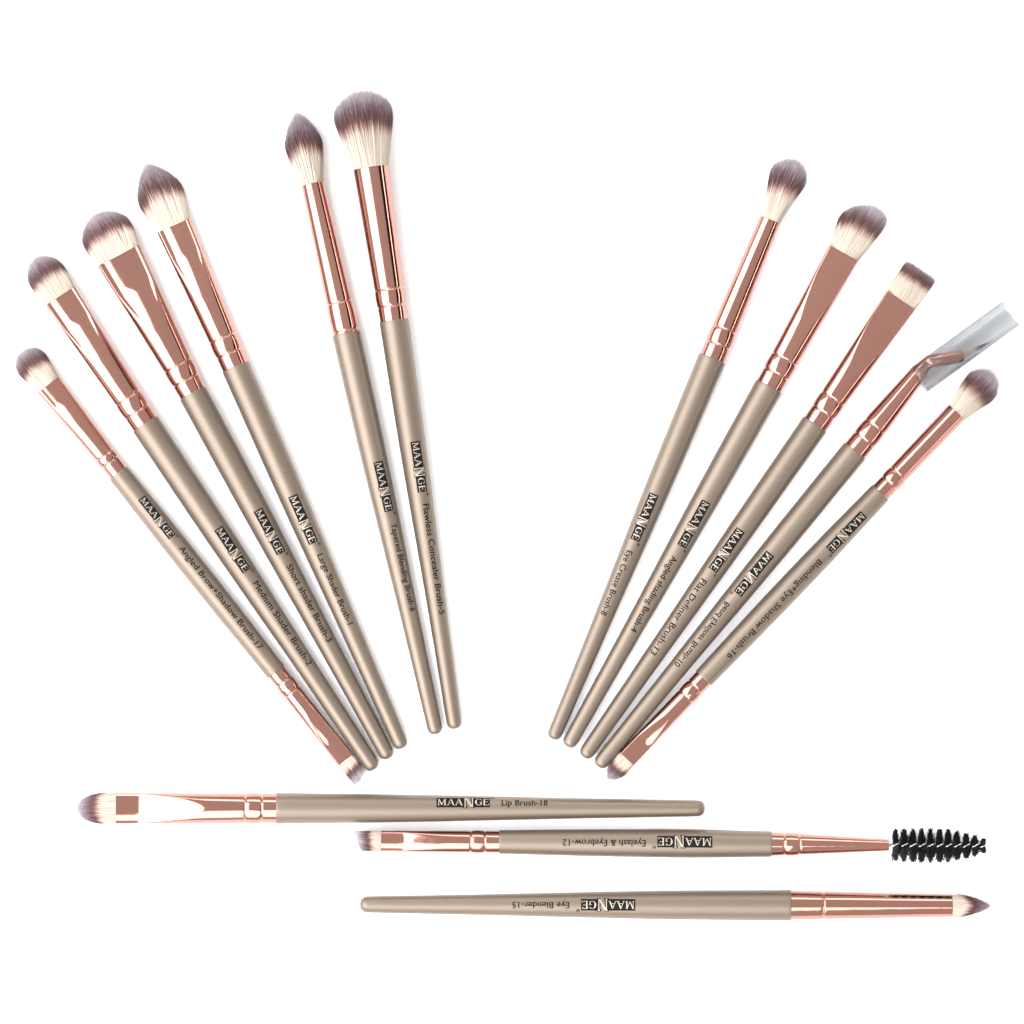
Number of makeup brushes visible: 14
